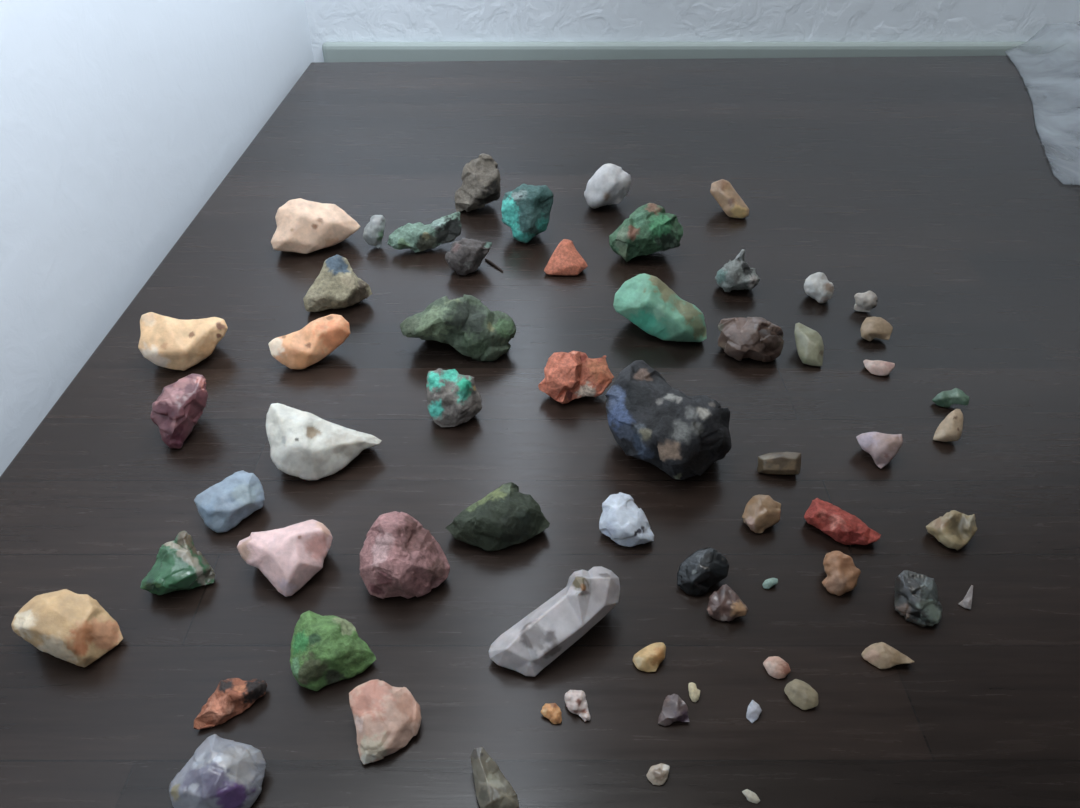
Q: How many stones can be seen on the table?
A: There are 64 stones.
